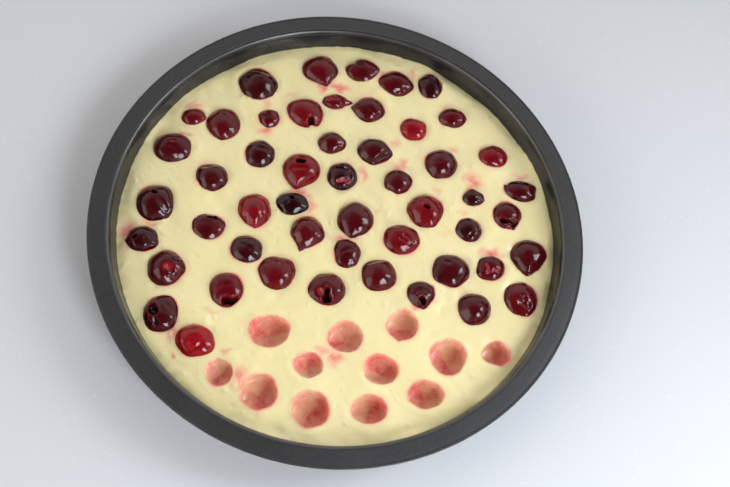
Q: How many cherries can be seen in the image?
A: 51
